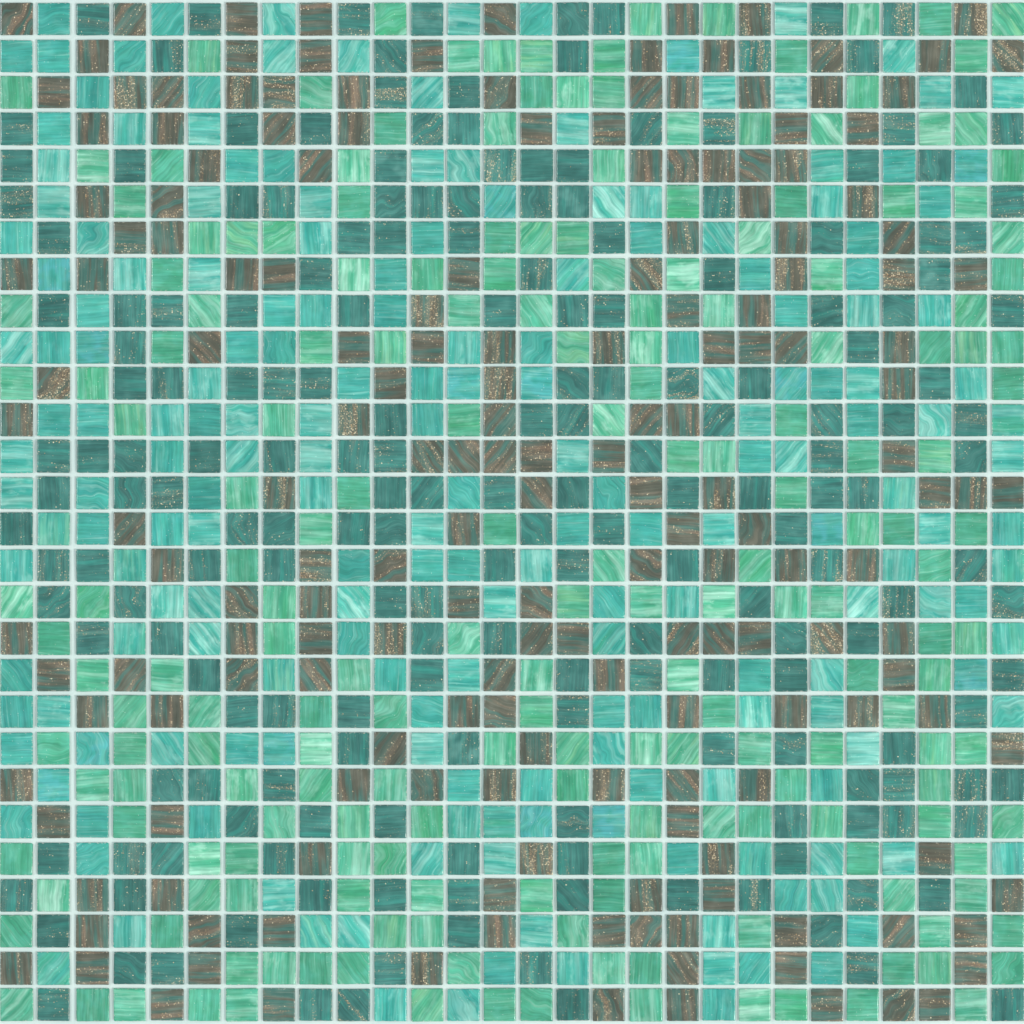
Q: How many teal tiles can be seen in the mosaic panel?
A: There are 200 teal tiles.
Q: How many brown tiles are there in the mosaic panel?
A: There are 184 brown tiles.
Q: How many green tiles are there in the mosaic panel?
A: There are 200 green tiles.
